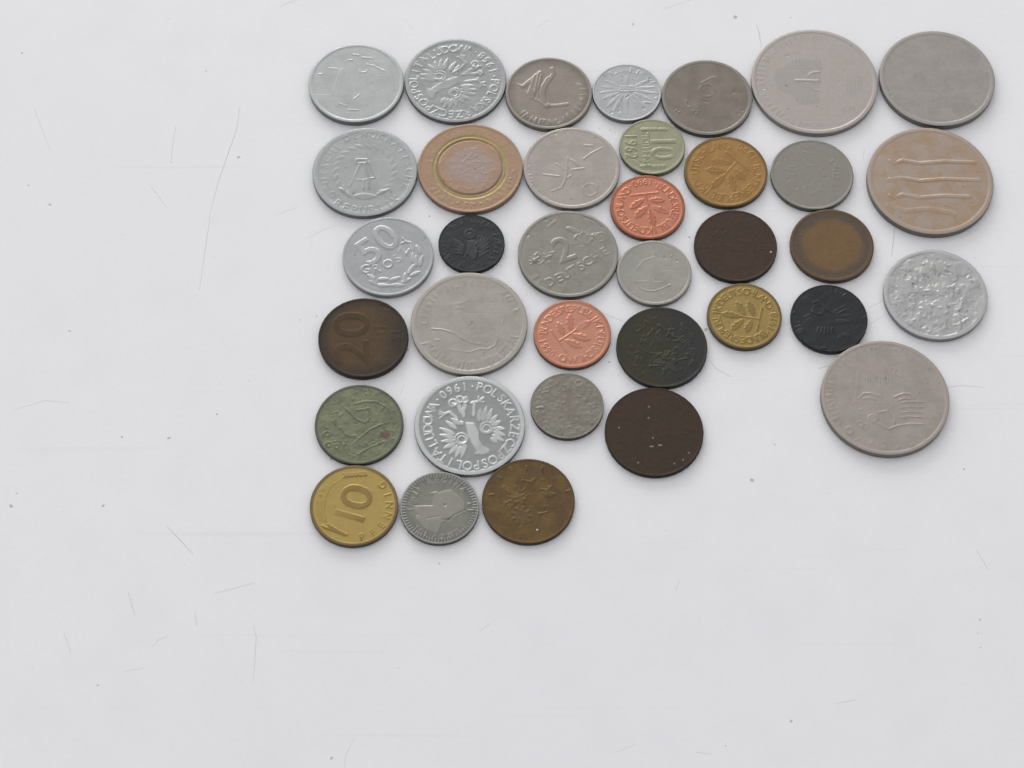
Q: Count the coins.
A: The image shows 36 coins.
